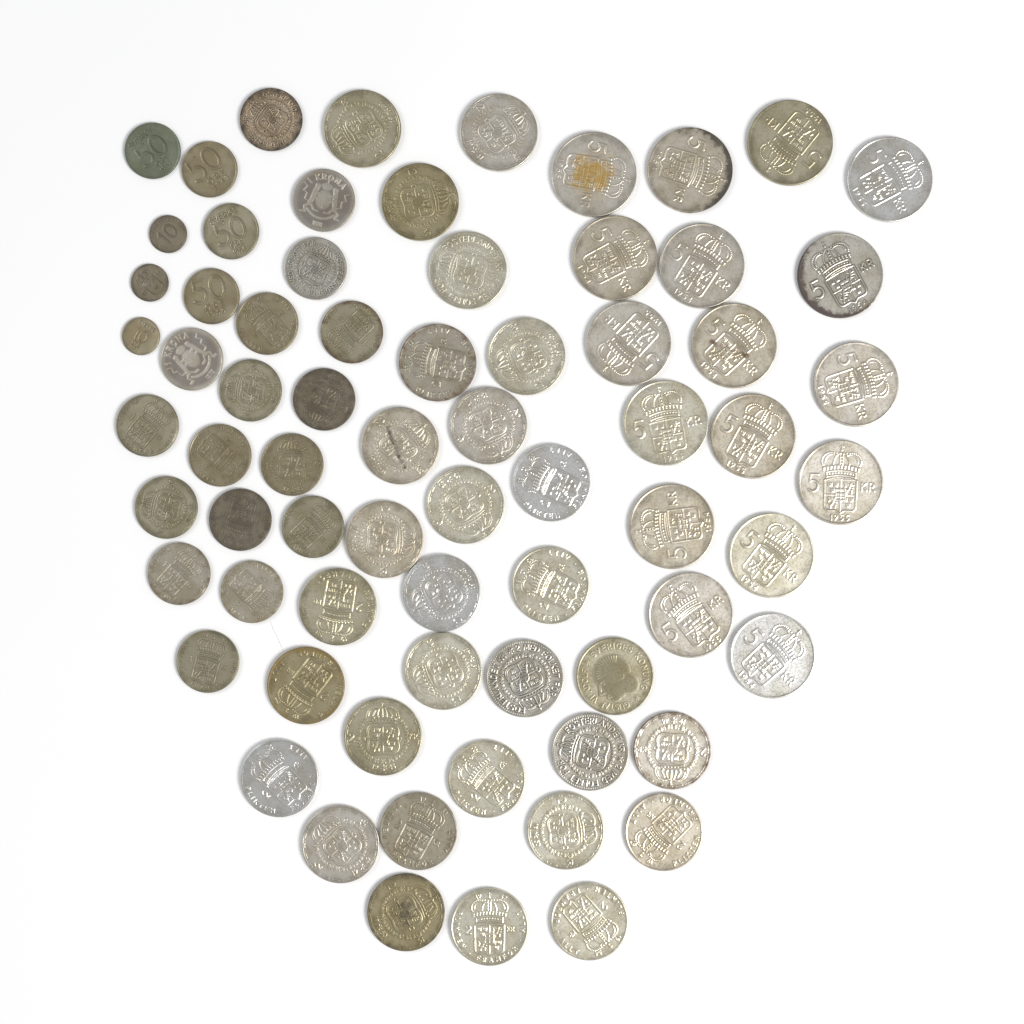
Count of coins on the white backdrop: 71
